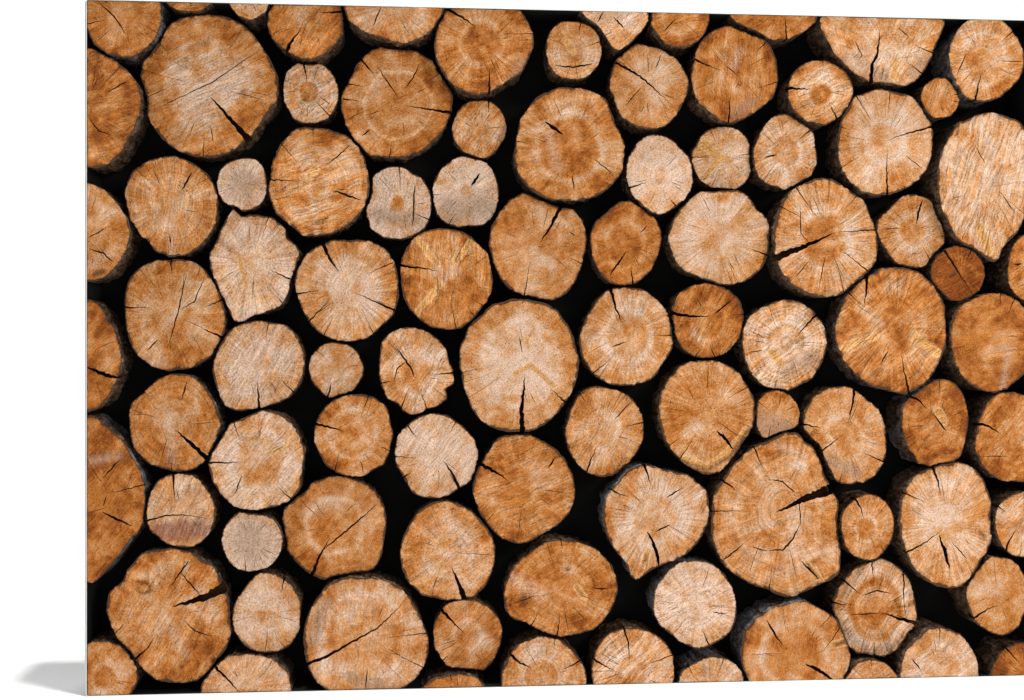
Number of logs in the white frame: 93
